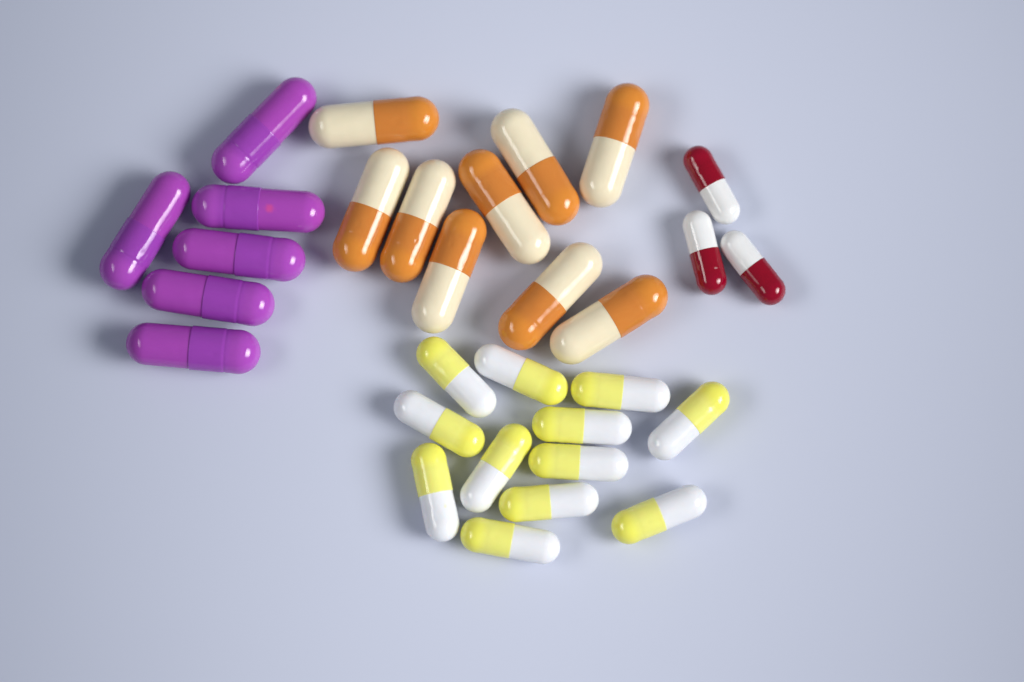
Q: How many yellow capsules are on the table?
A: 12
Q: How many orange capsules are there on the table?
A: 9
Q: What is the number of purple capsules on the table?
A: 6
